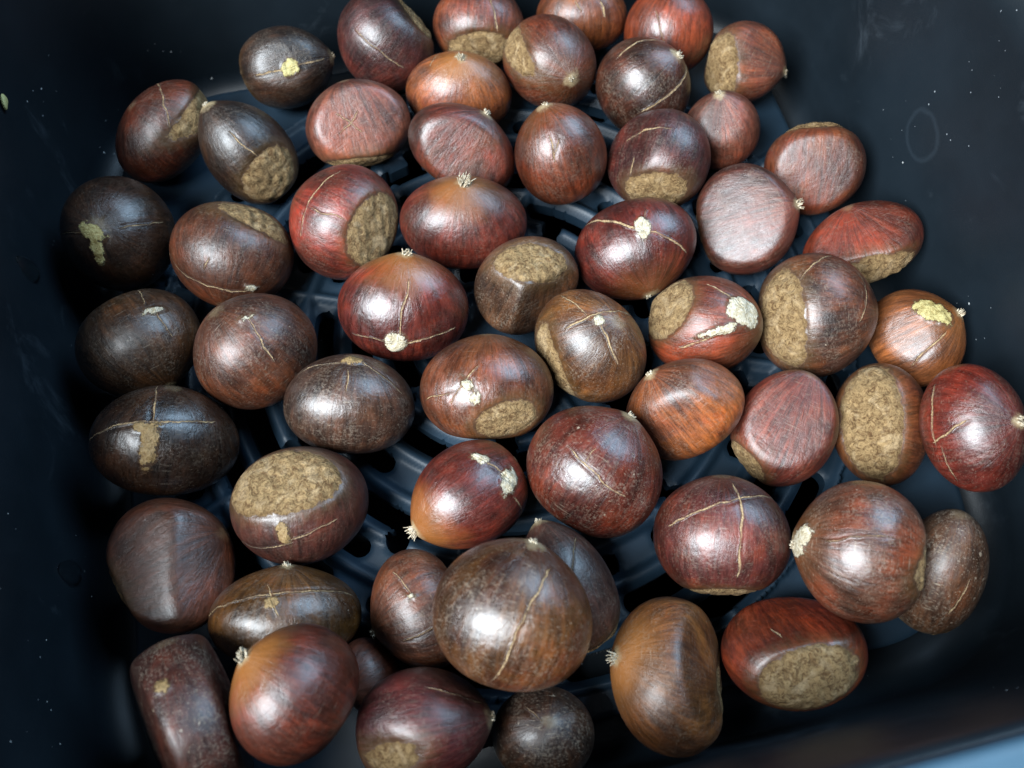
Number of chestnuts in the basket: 57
